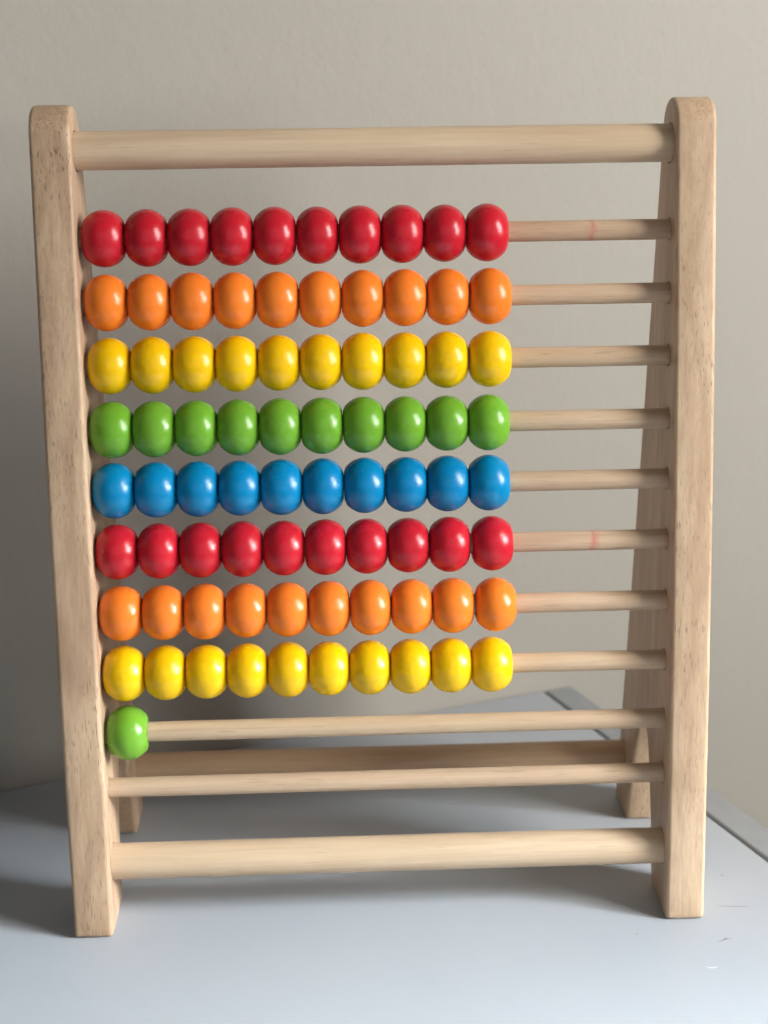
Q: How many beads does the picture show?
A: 81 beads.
